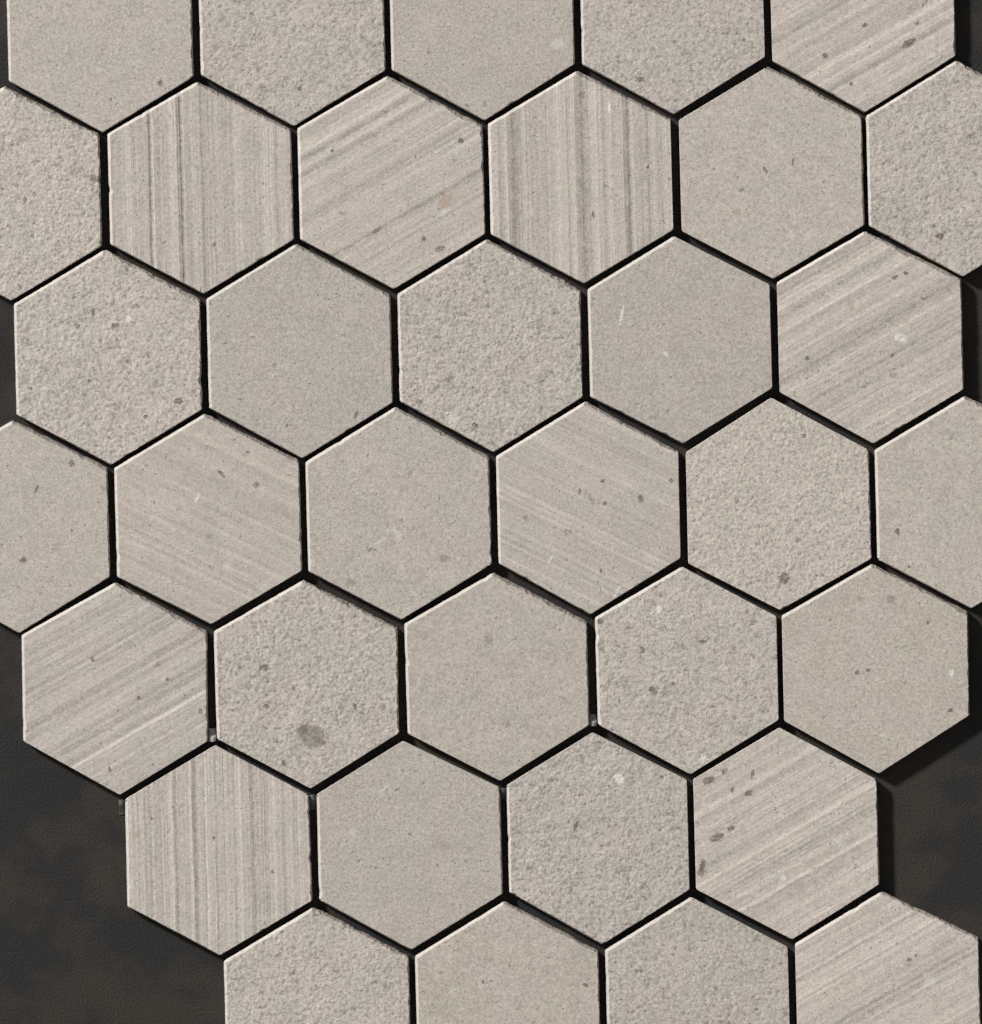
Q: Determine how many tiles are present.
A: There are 35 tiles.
